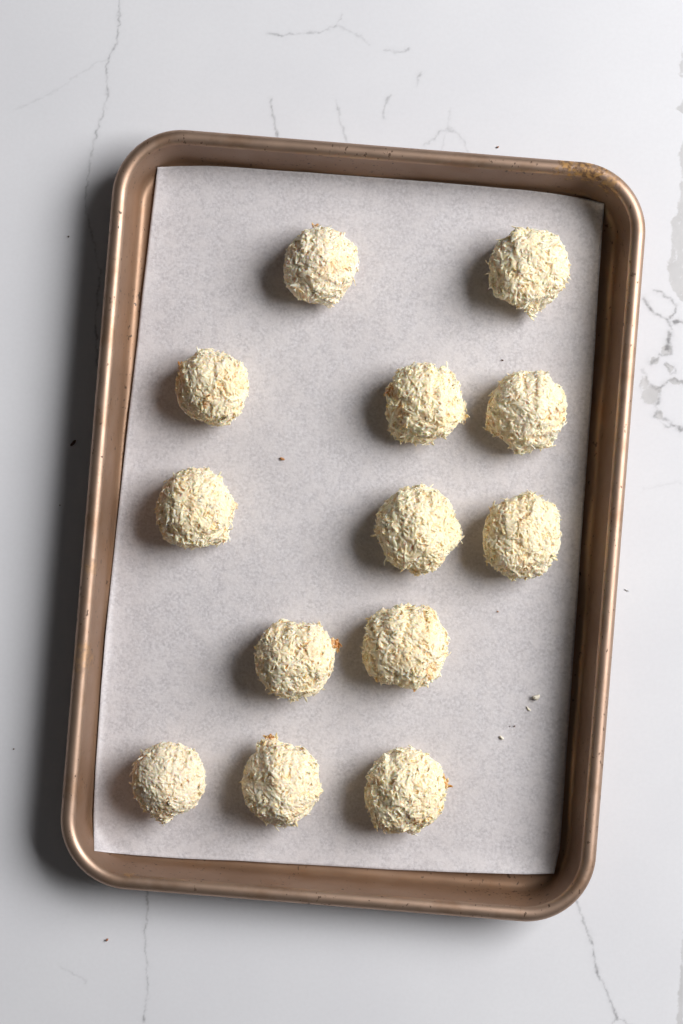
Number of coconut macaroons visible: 13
